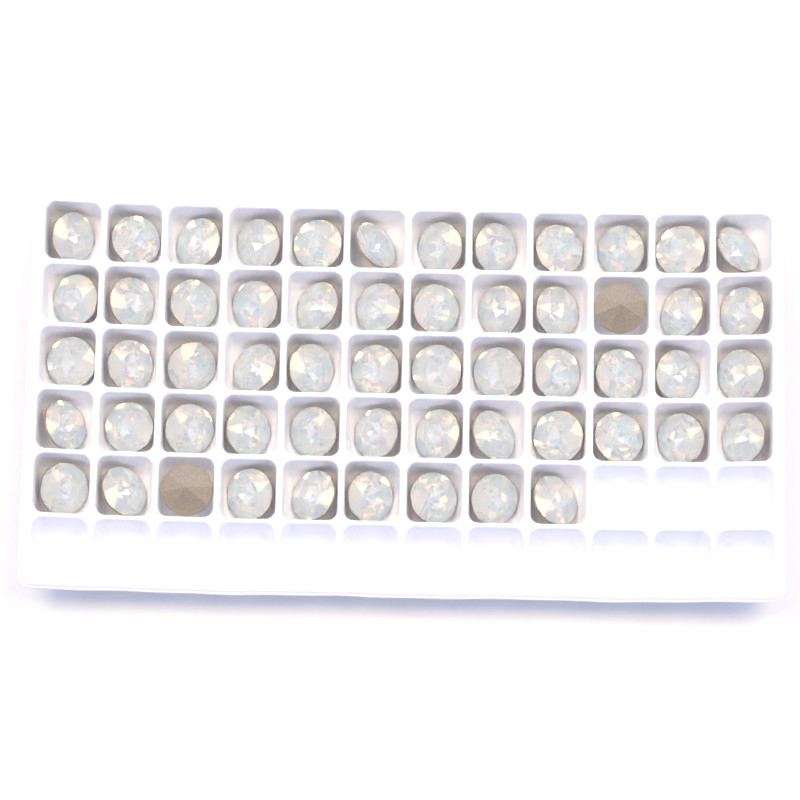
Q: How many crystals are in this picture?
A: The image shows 57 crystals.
